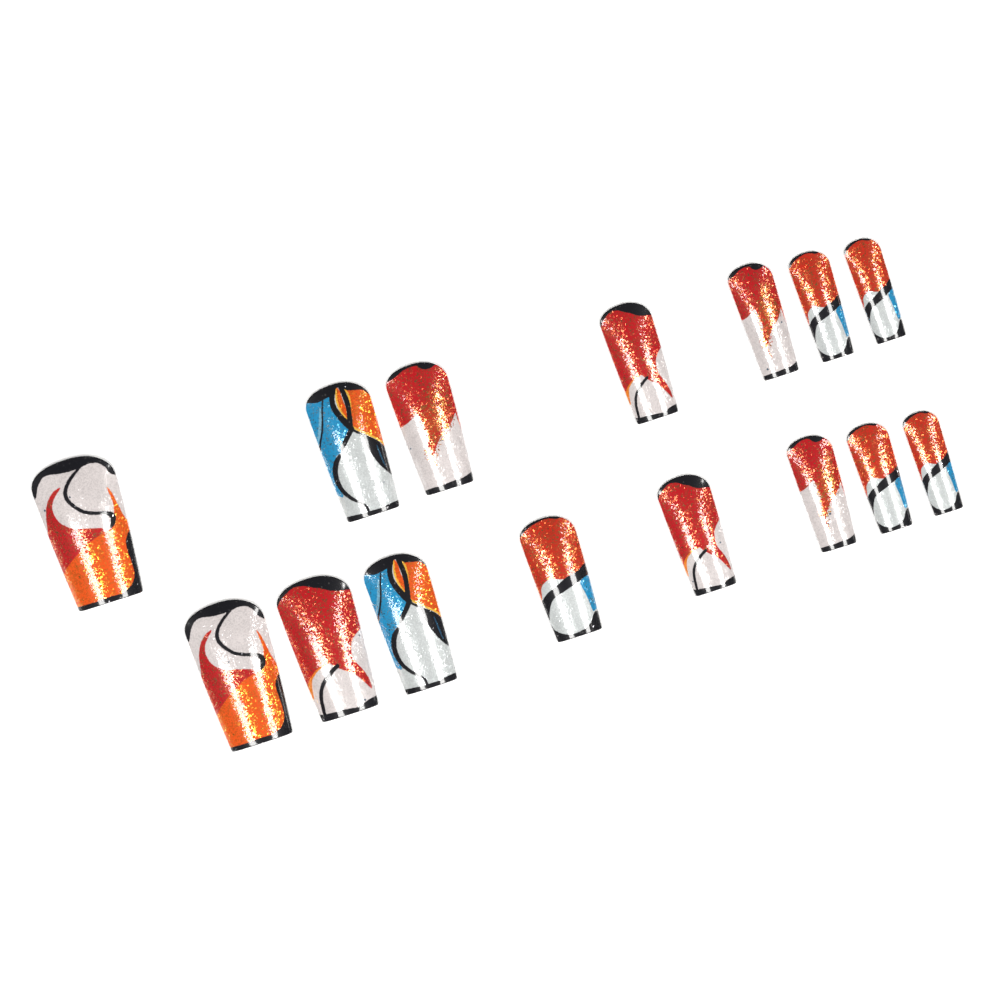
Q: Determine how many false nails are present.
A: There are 15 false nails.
